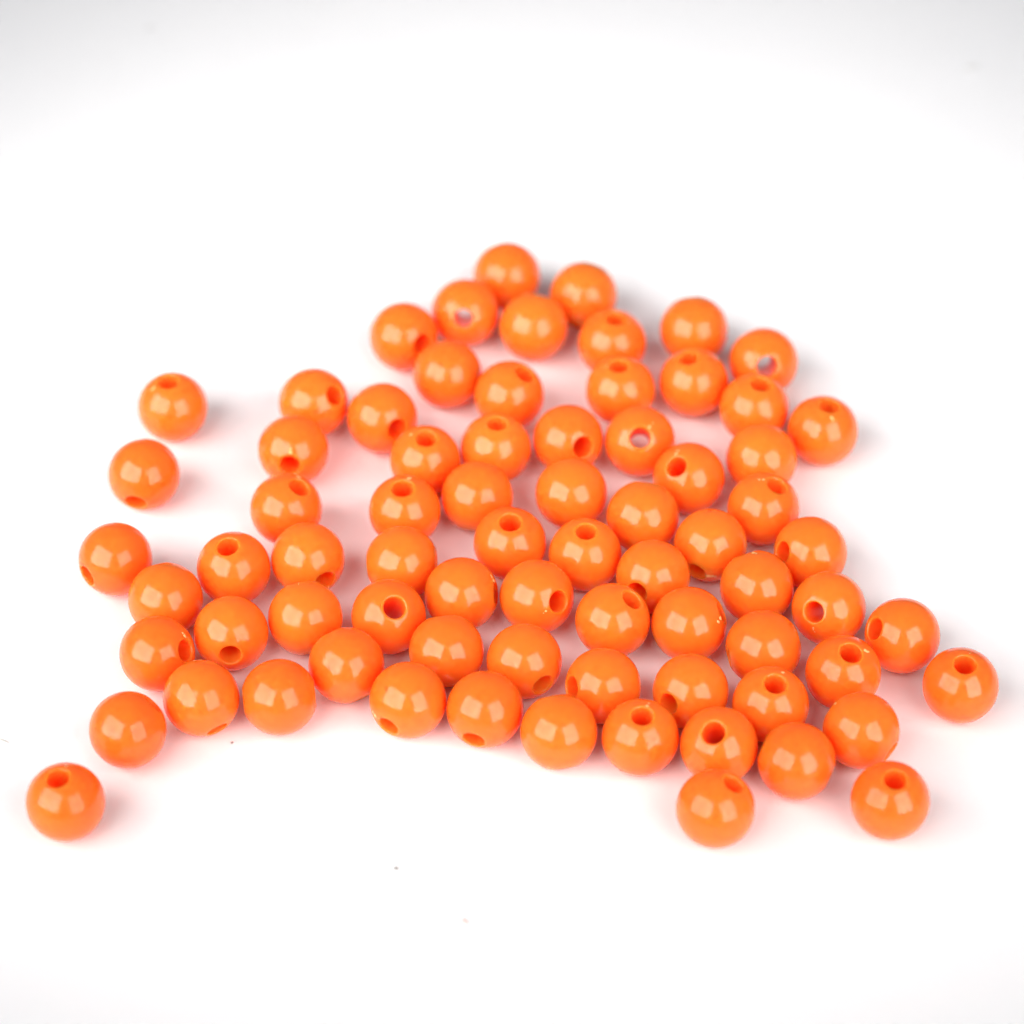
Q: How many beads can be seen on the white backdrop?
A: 74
